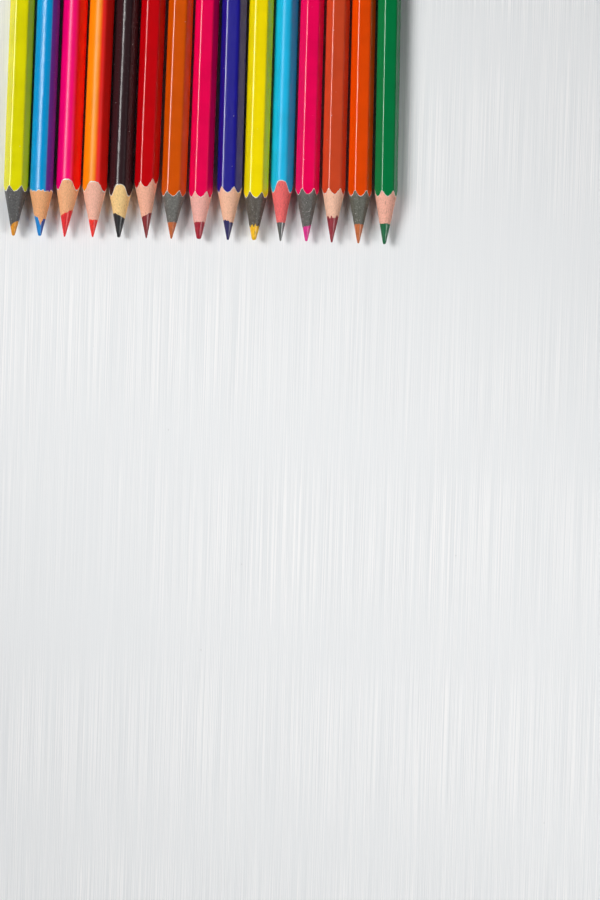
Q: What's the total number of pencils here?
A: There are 15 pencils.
